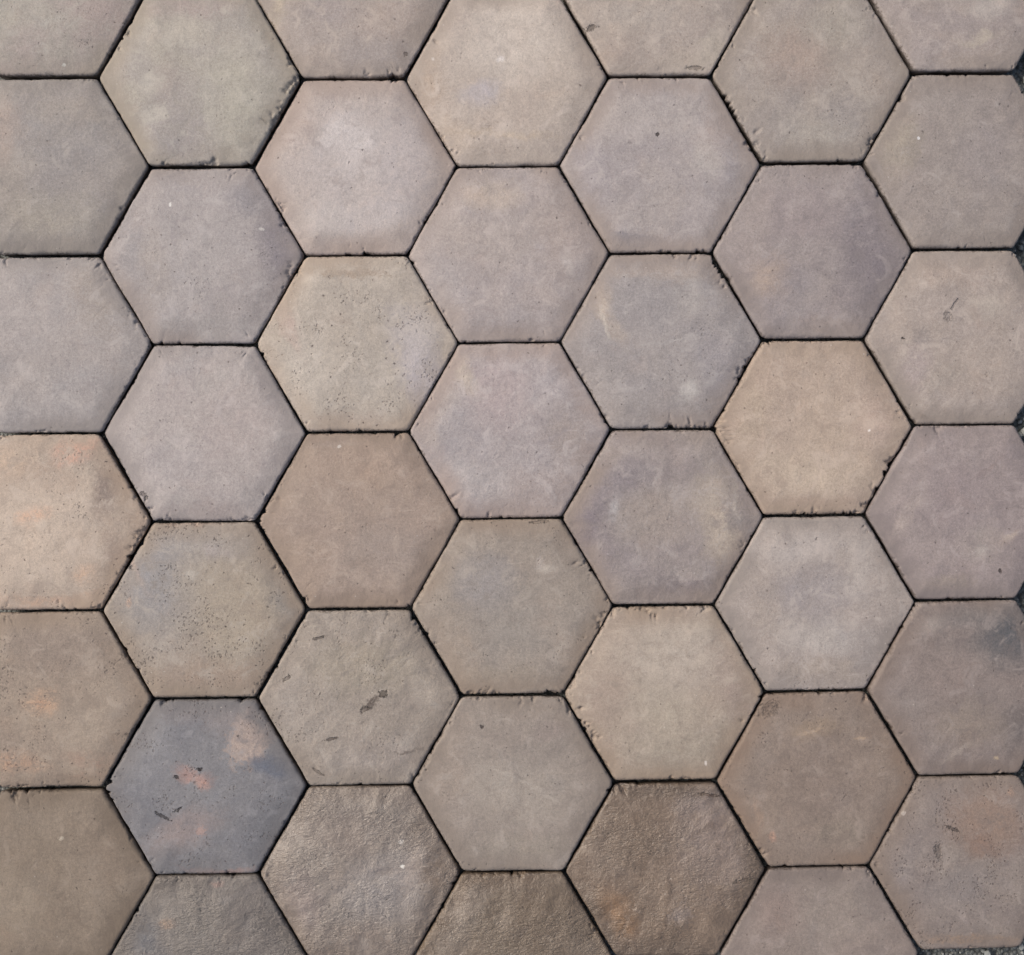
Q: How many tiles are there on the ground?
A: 42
